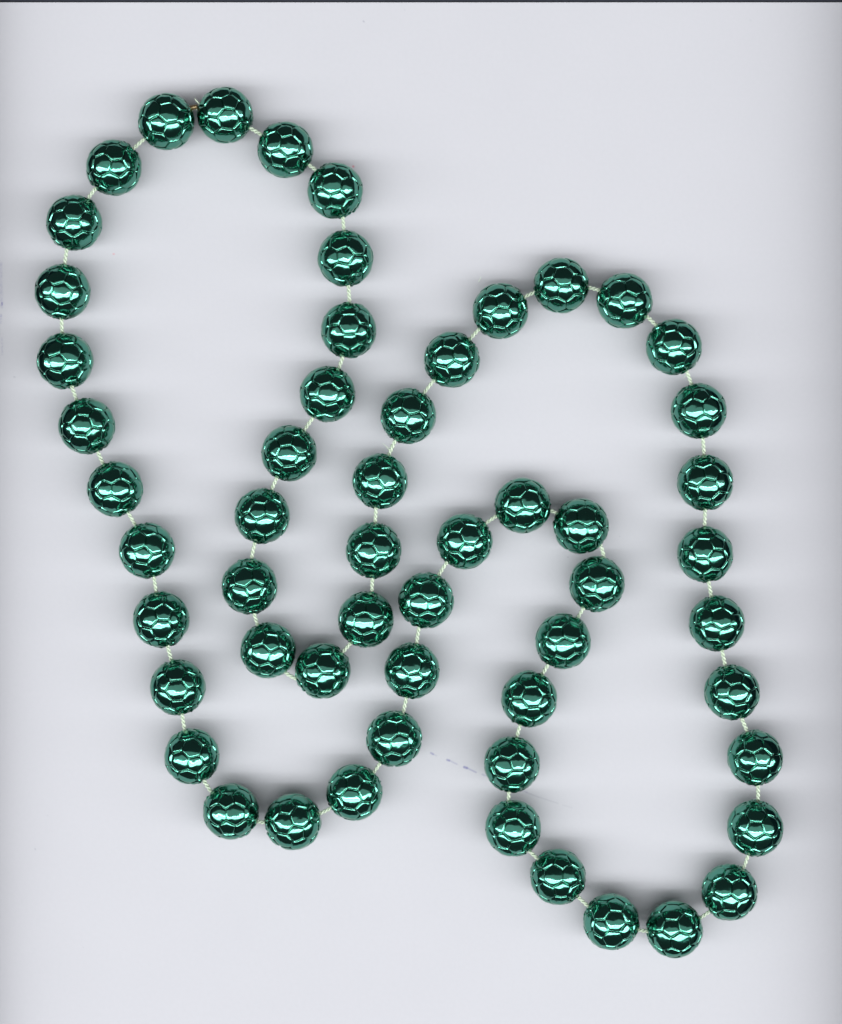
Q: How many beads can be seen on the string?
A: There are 56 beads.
